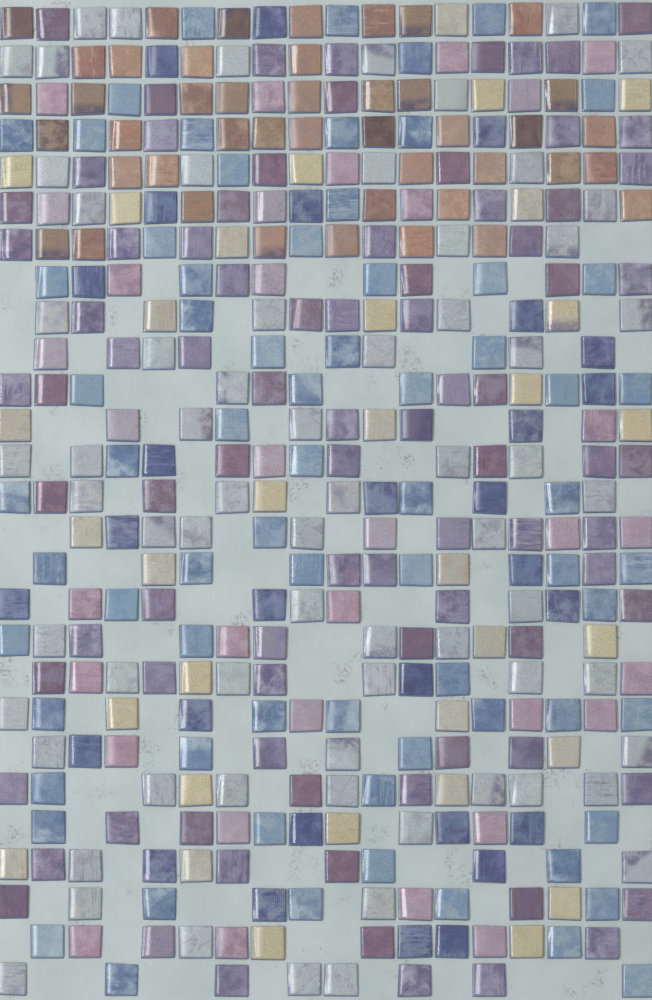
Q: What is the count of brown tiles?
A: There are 44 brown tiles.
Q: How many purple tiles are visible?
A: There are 119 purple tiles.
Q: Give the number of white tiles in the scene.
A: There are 101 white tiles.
